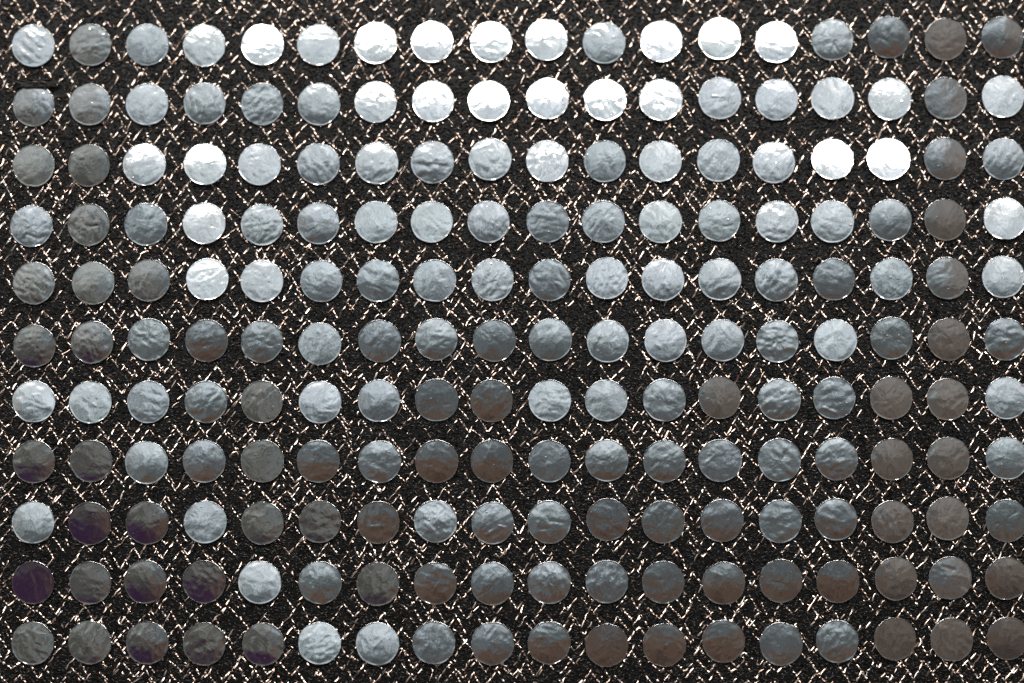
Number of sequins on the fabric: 198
